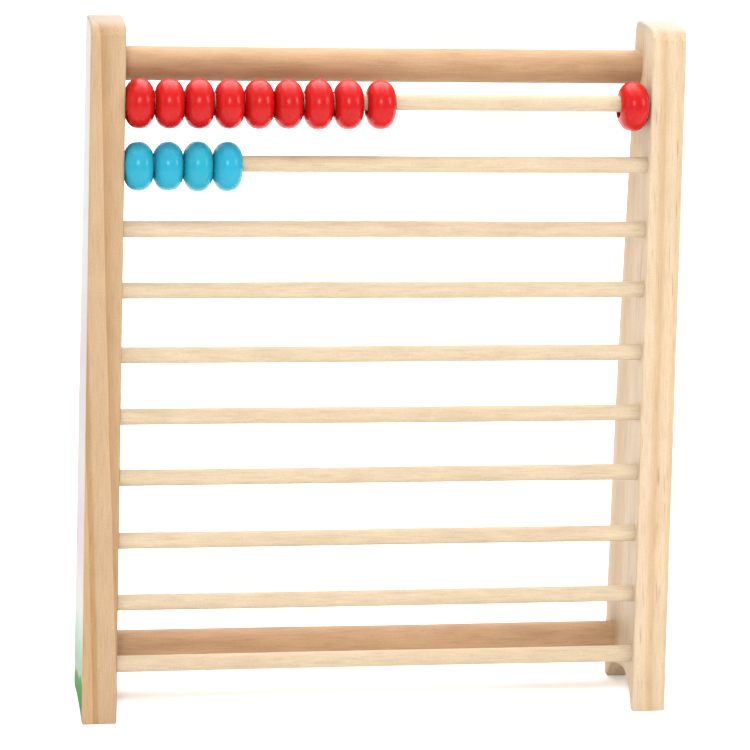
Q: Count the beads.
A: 14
